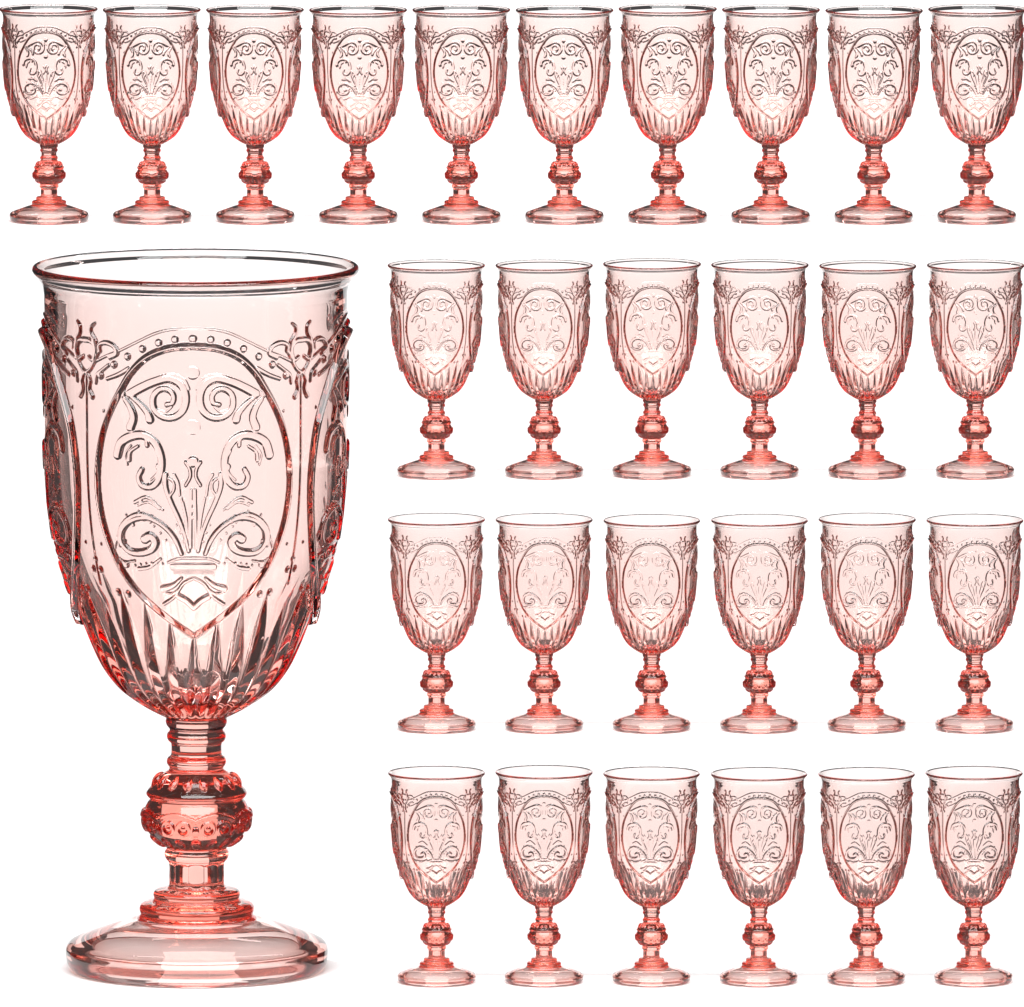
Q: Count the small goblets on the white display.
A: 28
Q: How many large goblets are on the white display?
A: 1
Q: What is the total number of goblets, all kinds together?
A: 29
